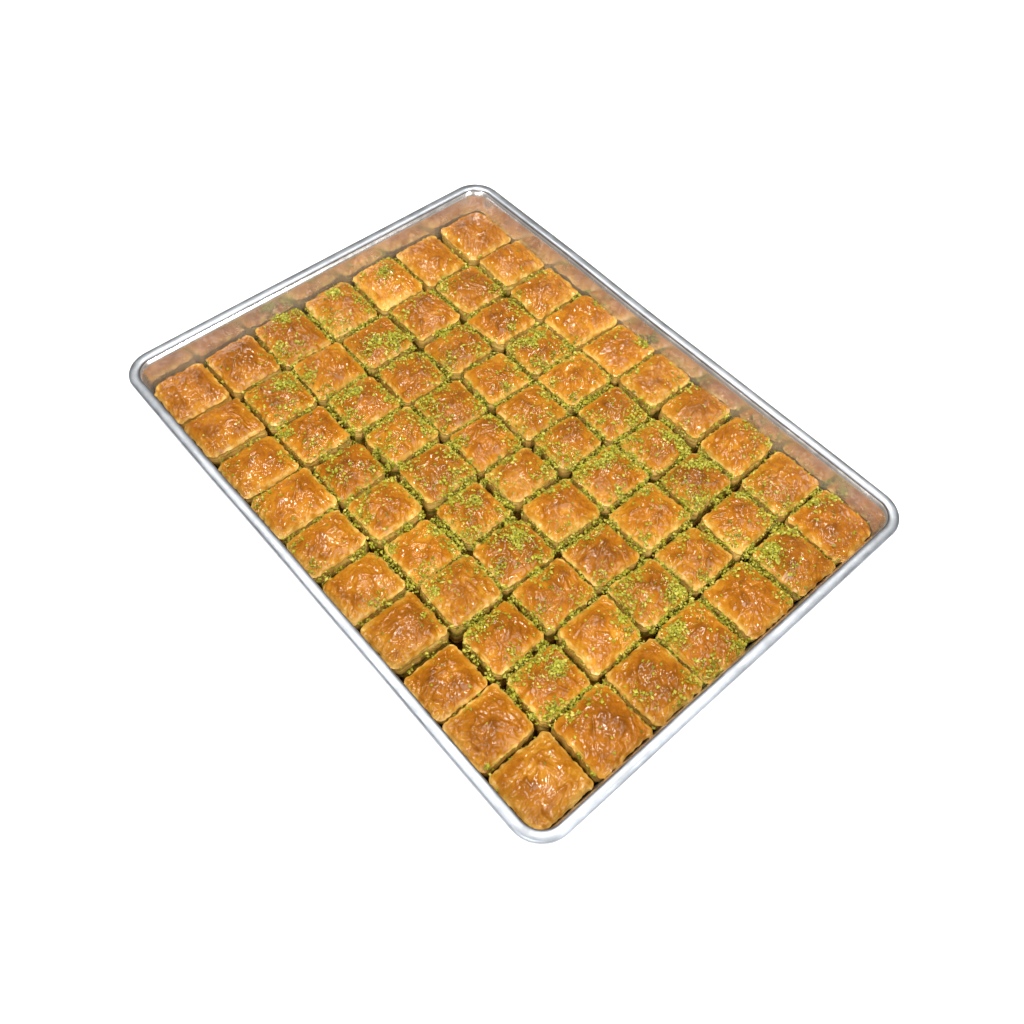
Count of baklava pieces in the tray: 70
